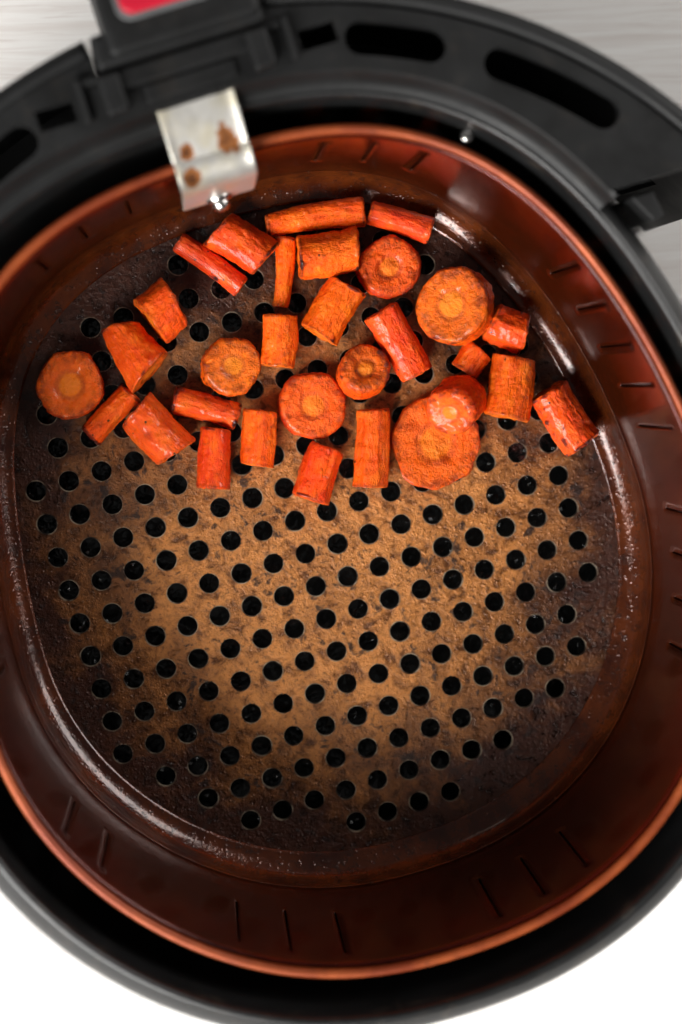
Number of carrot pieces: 30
